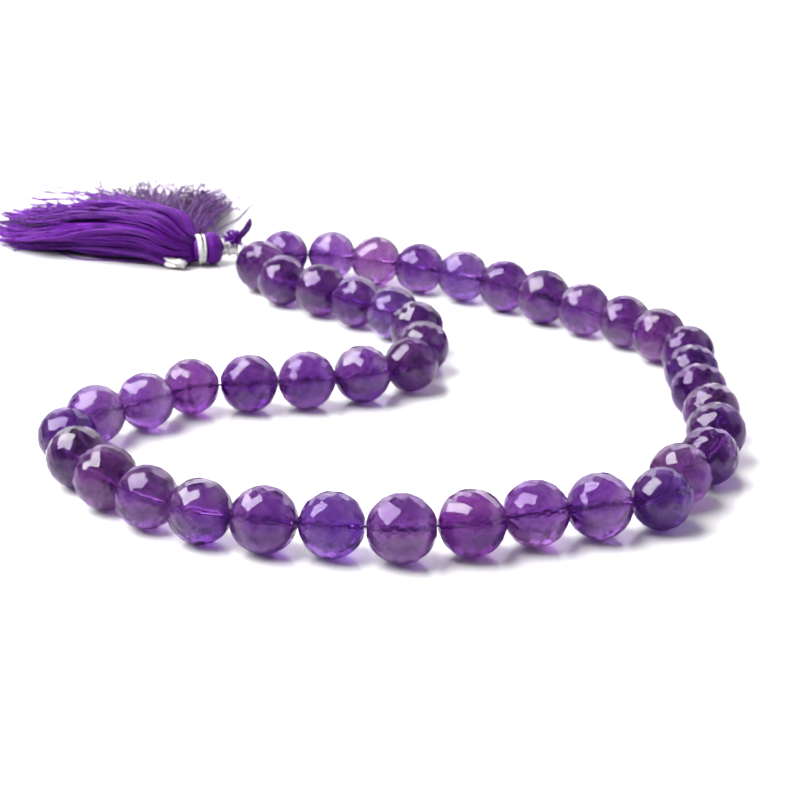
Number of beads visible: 43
